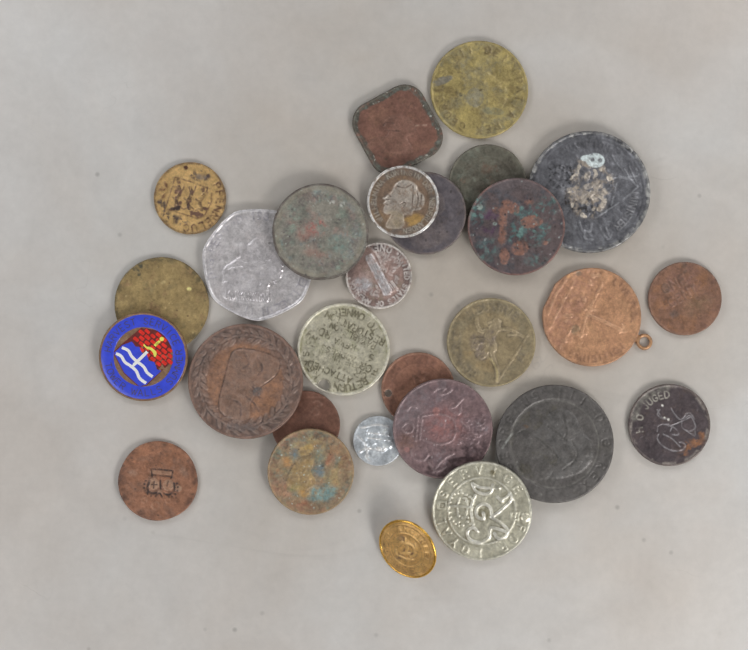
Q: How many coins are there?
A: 25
